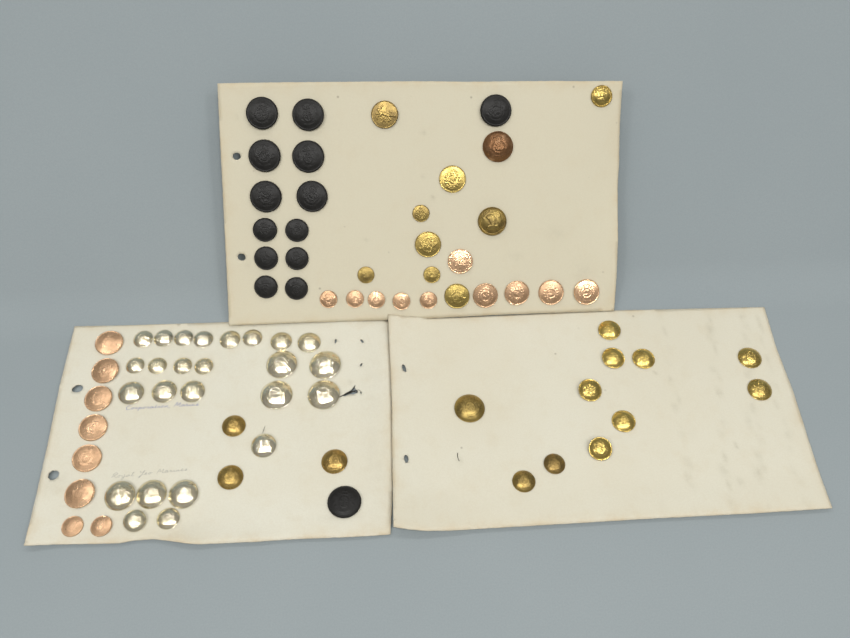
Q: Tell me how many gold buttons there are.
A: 23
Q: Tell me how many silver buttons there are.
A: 25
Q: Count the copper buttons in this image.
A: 19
